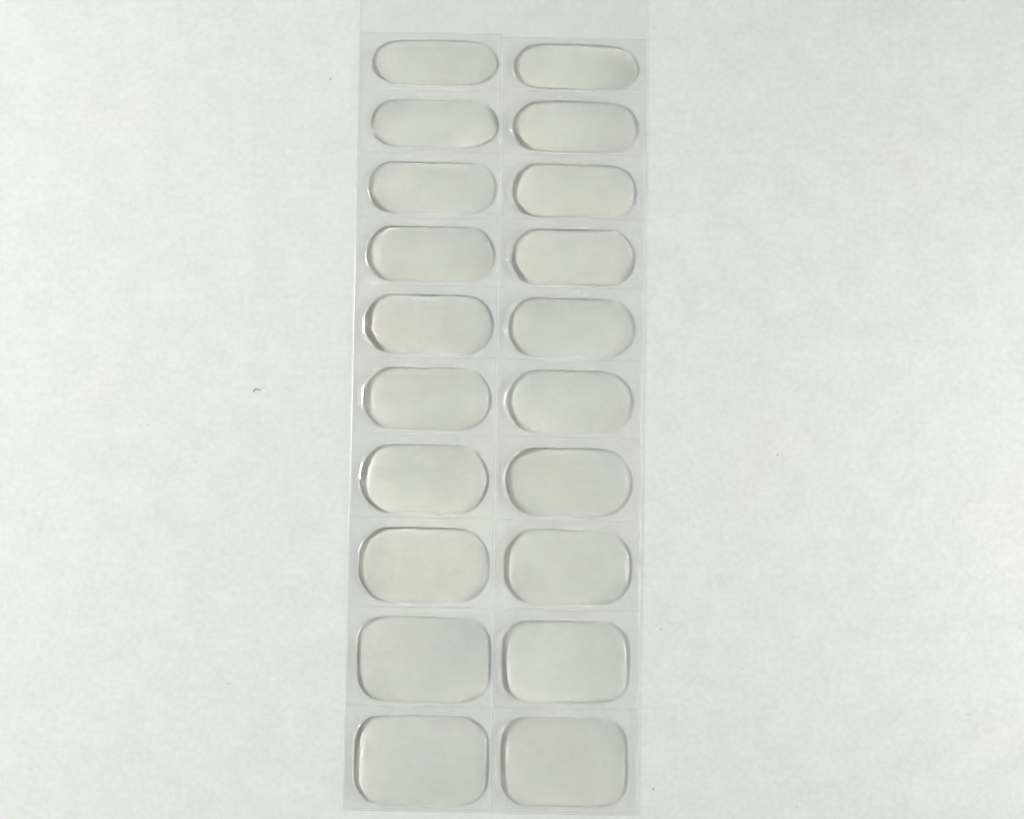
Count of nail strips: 20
